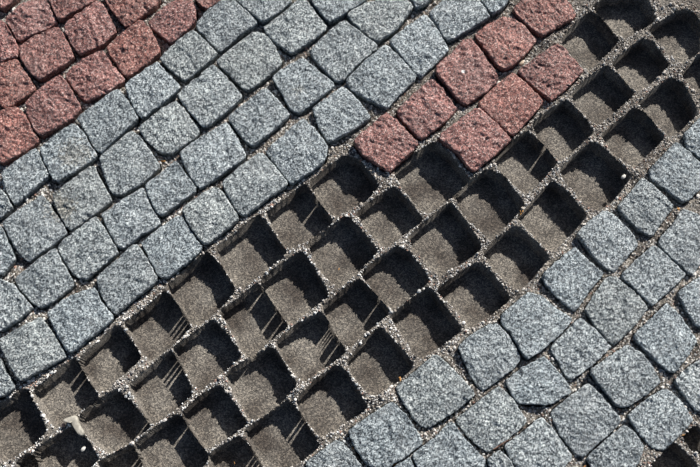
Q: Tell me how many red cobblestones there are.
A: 22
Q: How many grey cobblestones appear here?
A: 68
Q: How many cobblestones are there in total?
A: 90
